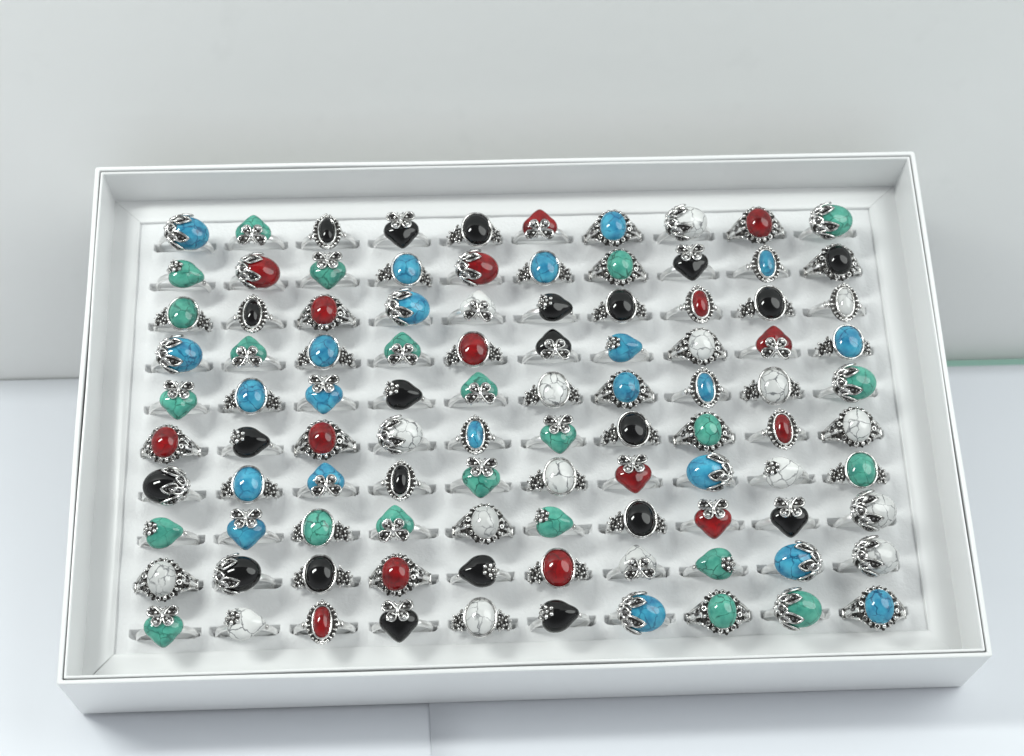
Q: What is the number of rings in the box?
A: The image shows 100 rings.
